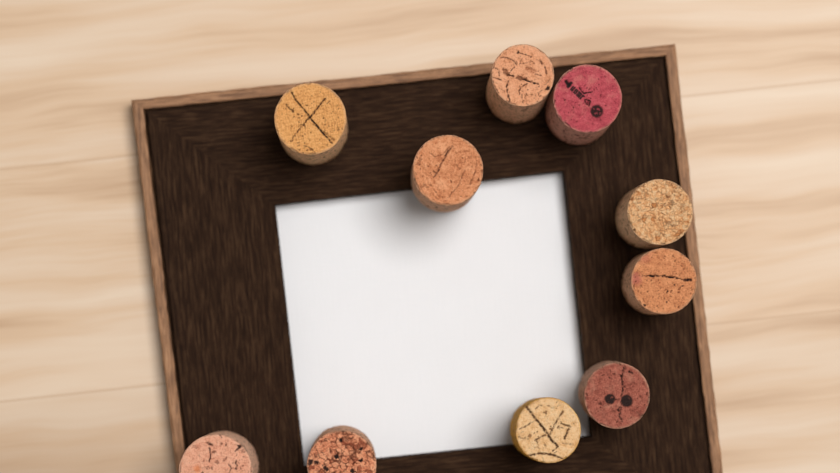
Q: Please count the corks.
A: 10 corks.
